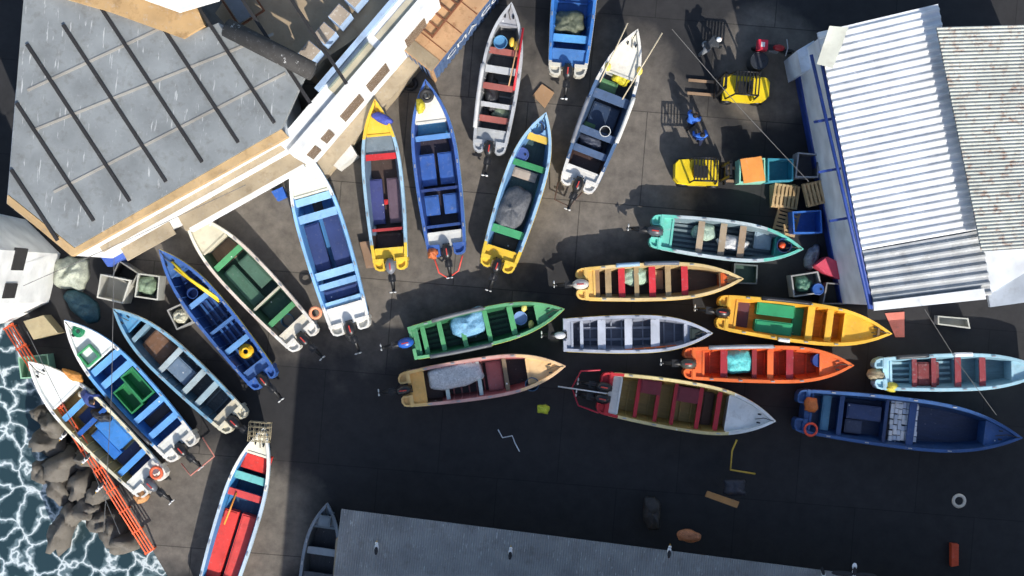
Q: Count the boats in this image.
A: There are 24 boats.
